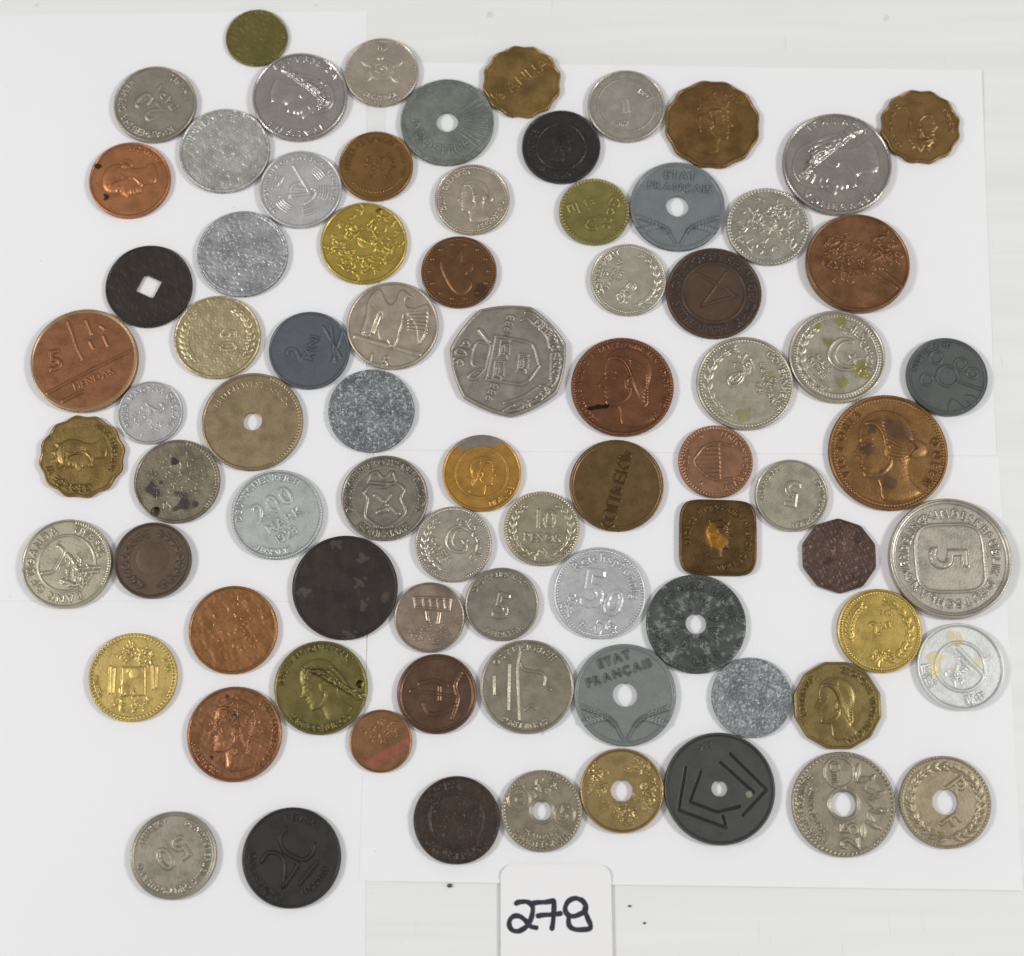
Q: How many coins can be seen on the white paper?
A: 79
